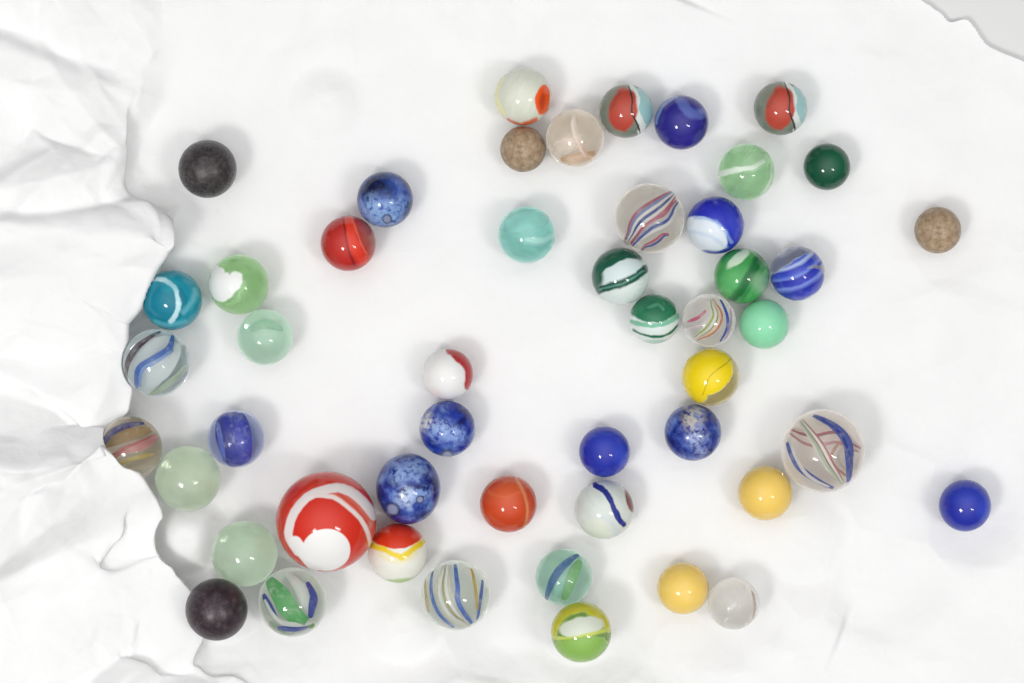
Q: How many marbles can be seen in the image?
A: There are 49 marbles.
